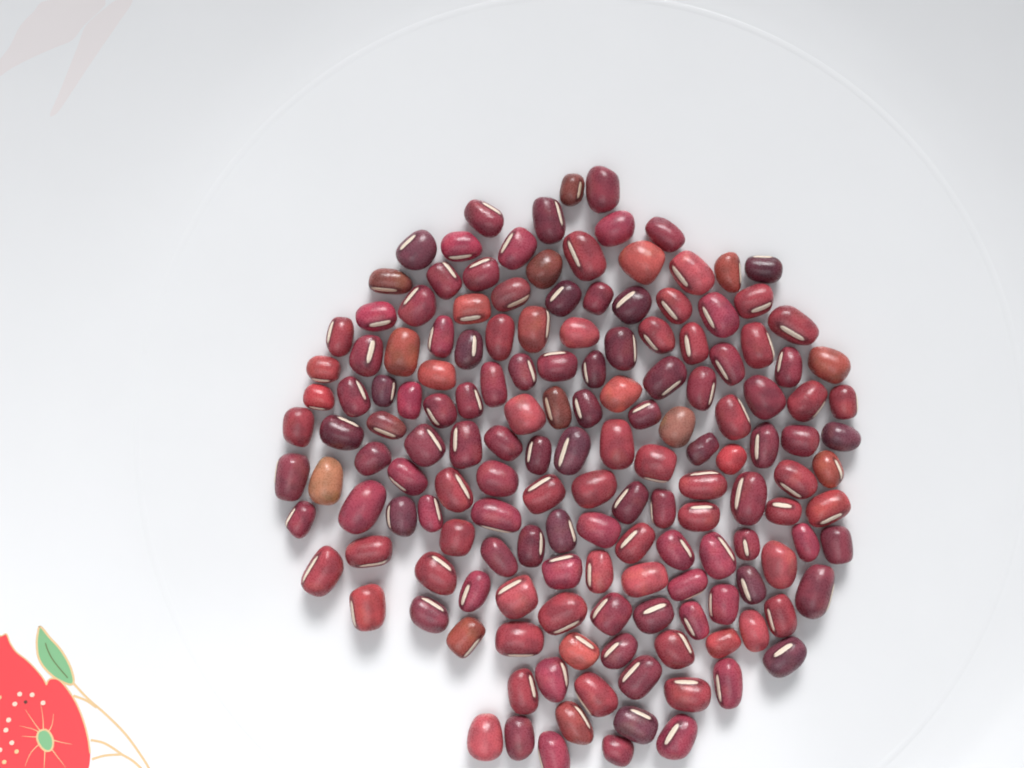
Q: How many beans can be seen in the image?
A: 157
